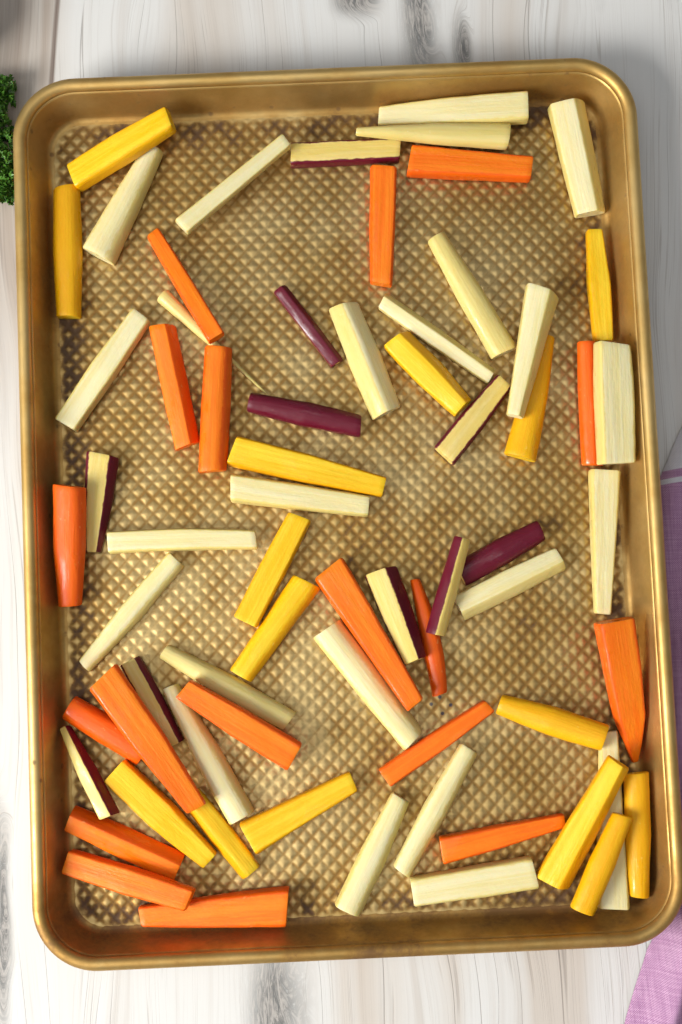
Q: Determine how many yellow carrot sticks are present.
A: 15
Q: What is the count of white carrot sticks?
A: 24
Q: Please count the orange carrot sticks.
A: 18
